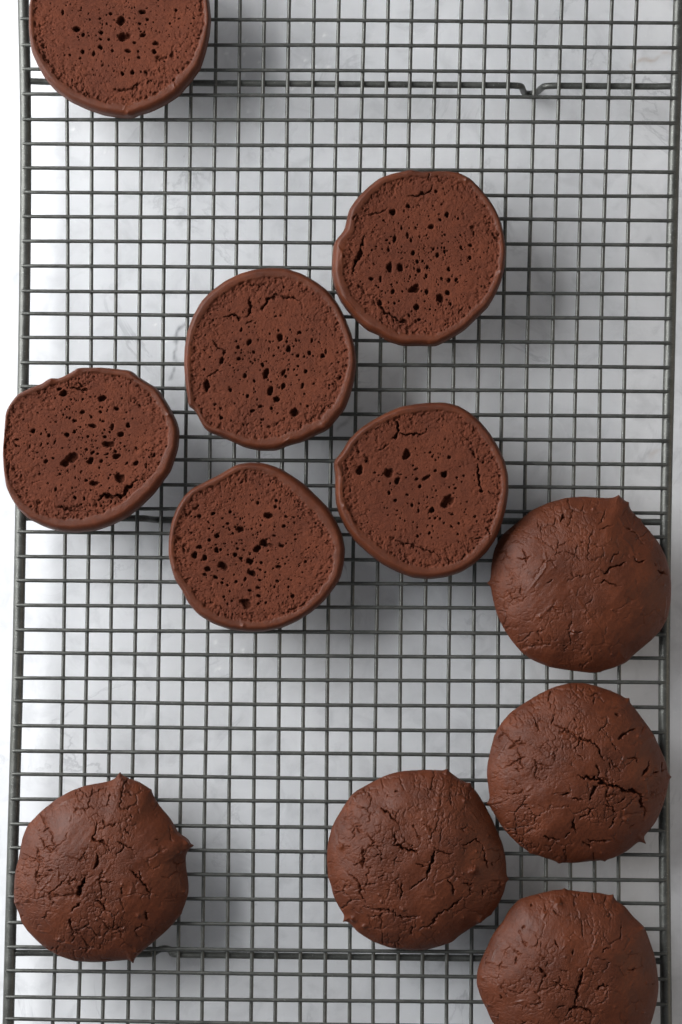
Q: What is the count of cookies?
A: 11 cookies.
